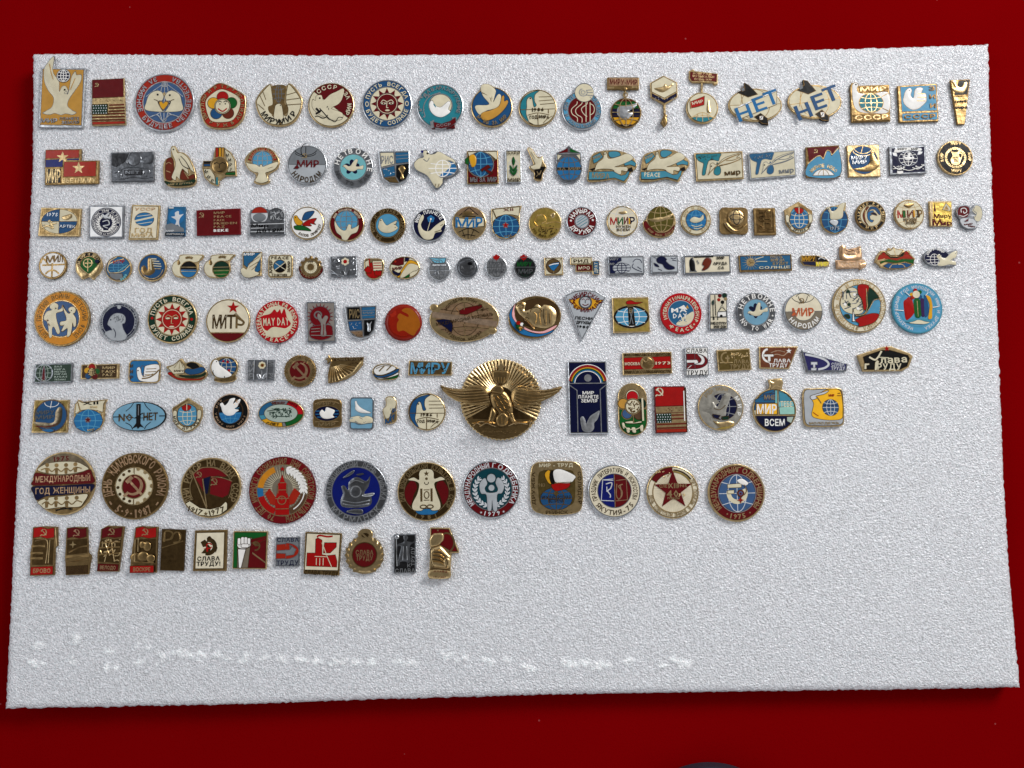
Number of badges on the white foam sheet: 165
